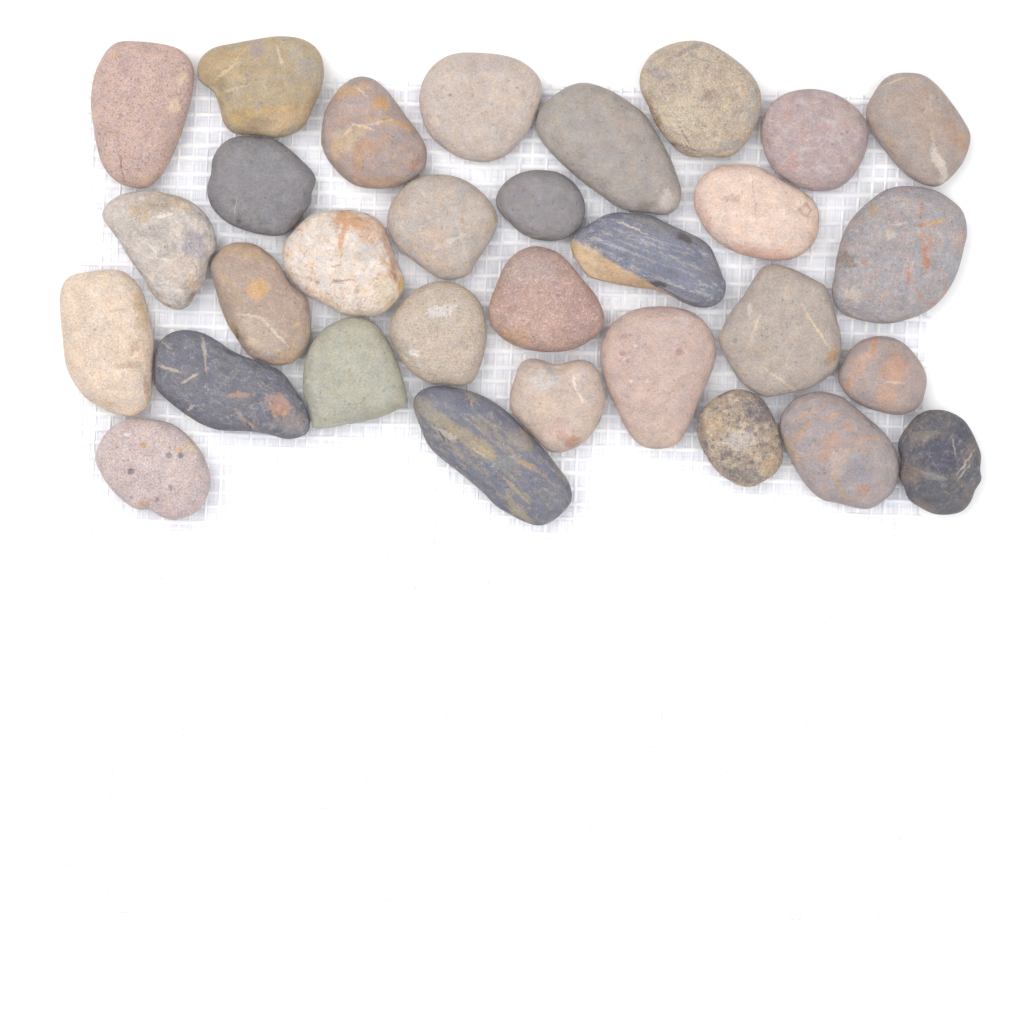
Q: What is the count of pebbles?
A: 31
